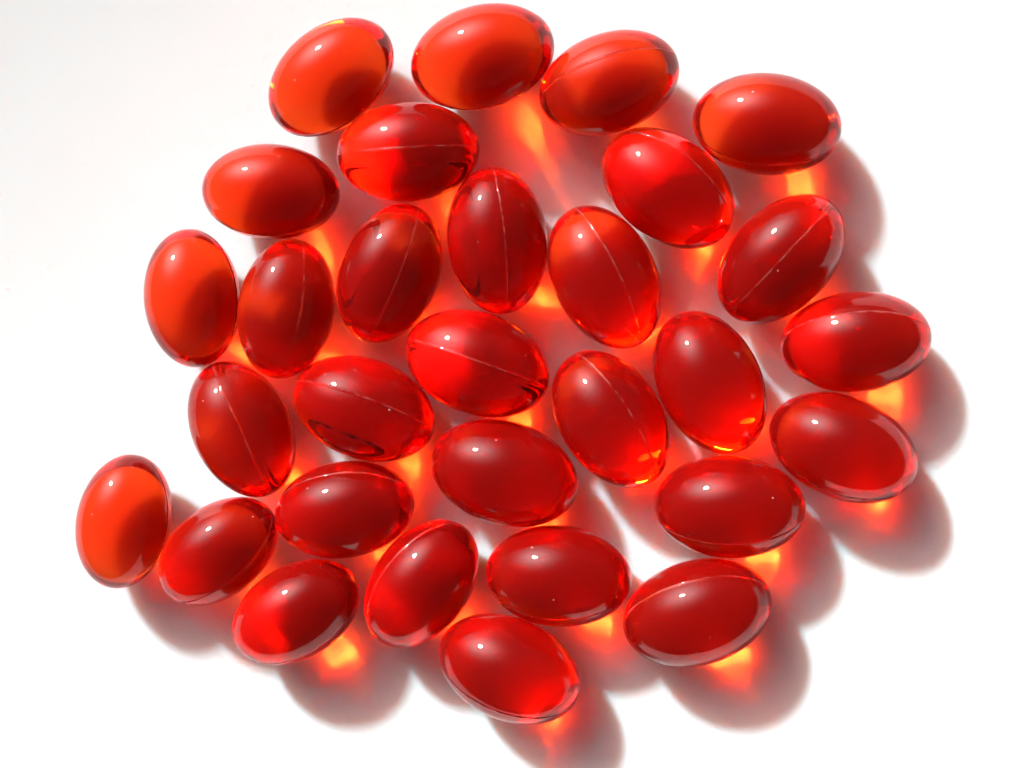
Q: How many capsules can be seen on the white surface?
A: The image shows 30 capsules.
